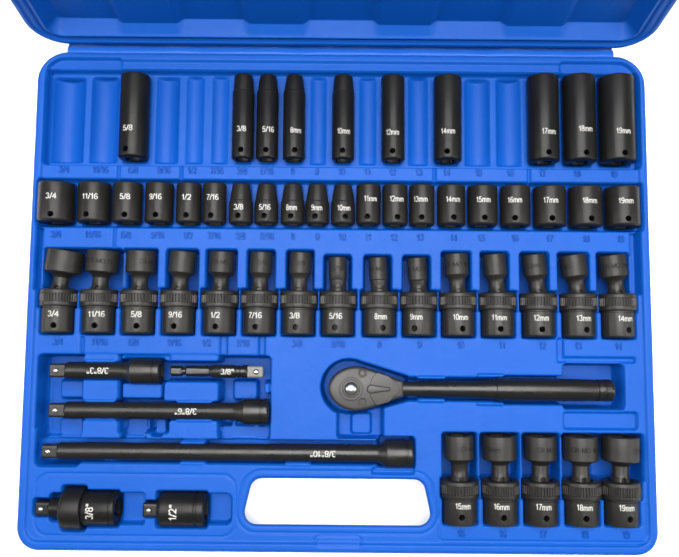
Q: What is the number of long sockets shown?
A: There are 10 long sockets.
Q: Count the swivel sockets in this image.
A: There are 20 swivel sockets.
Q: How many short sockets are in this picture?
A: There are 20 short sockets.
